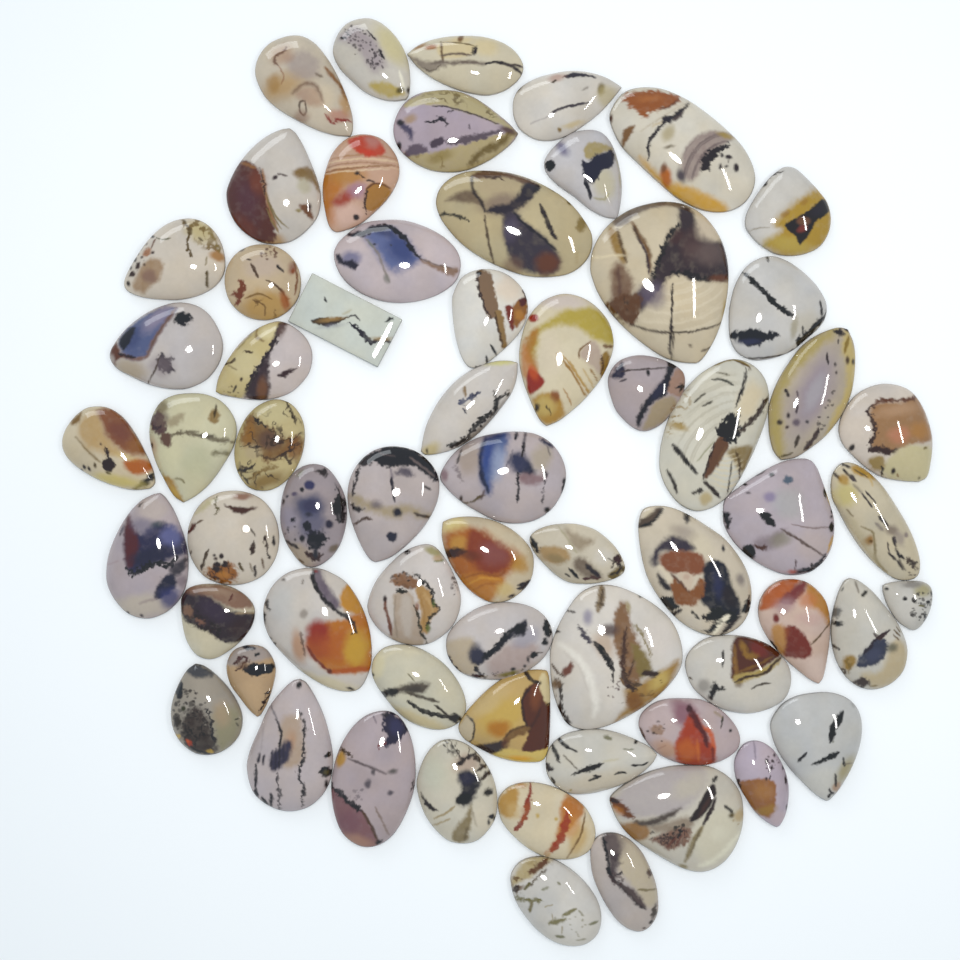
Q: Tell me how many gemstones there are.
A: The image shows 63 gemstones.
